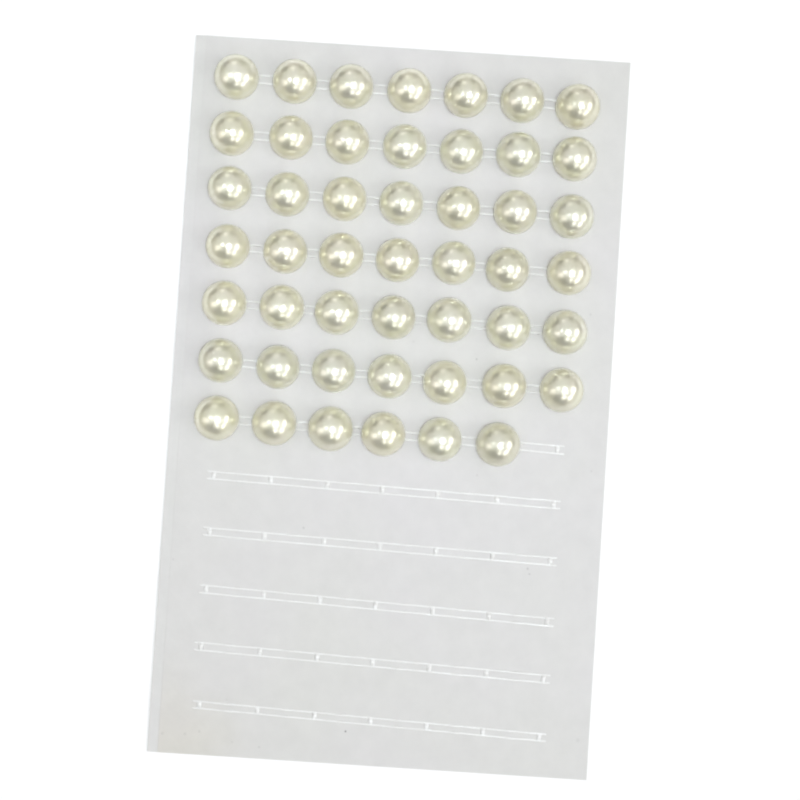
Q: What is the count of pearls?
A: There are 48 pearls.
